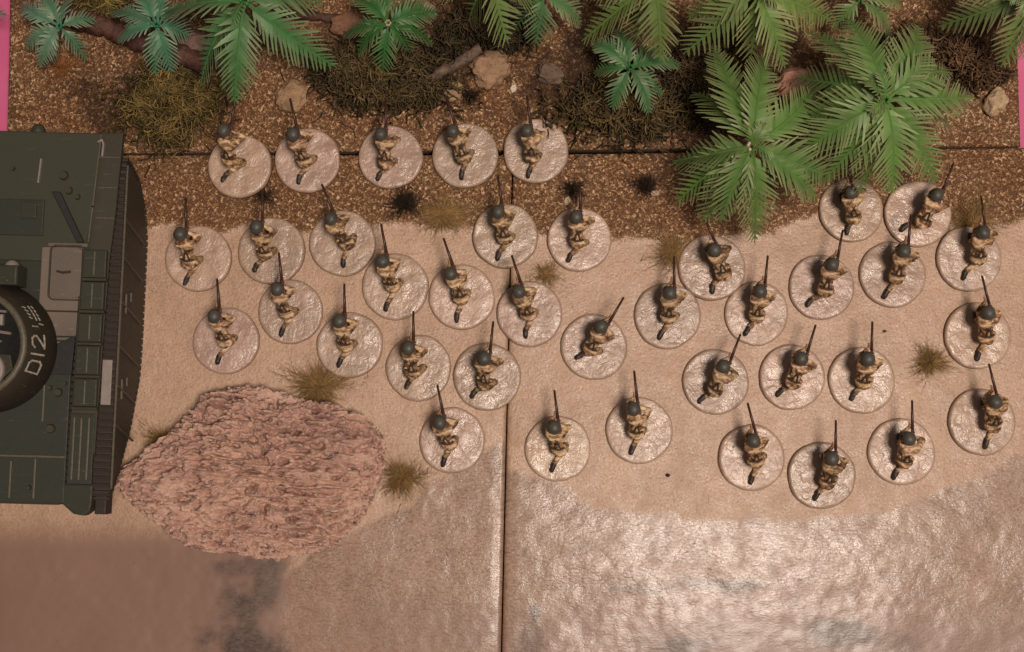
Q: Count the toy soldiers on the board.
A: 38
